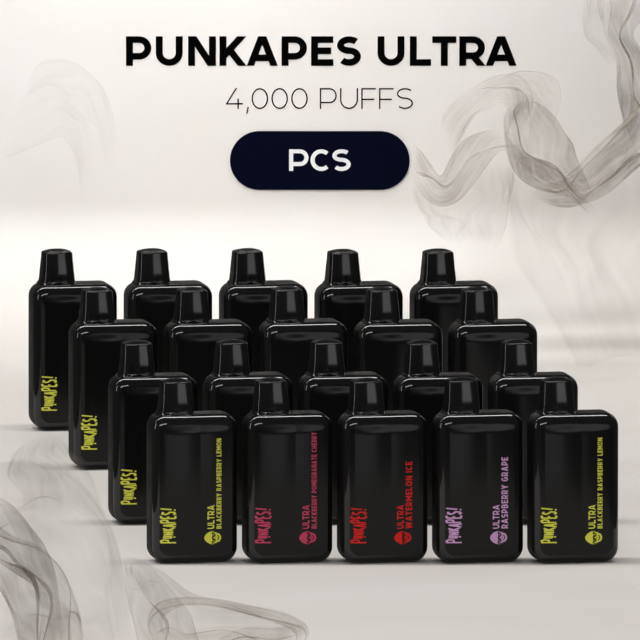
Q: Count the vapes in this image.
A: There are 20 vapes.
